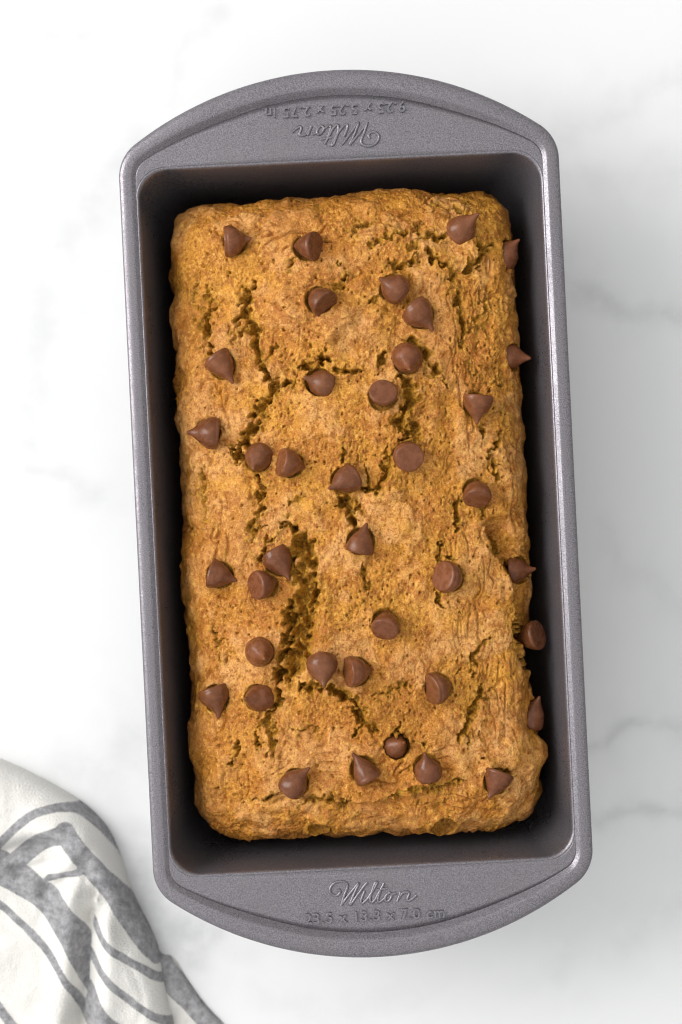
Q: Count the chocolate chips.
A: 39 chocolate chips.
